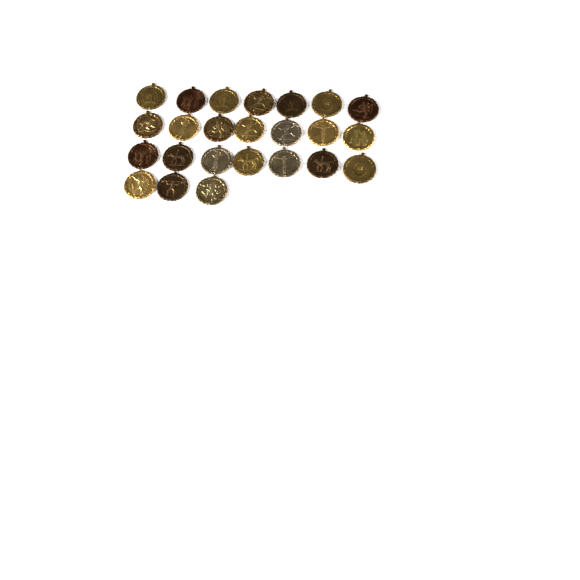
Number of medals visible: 24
